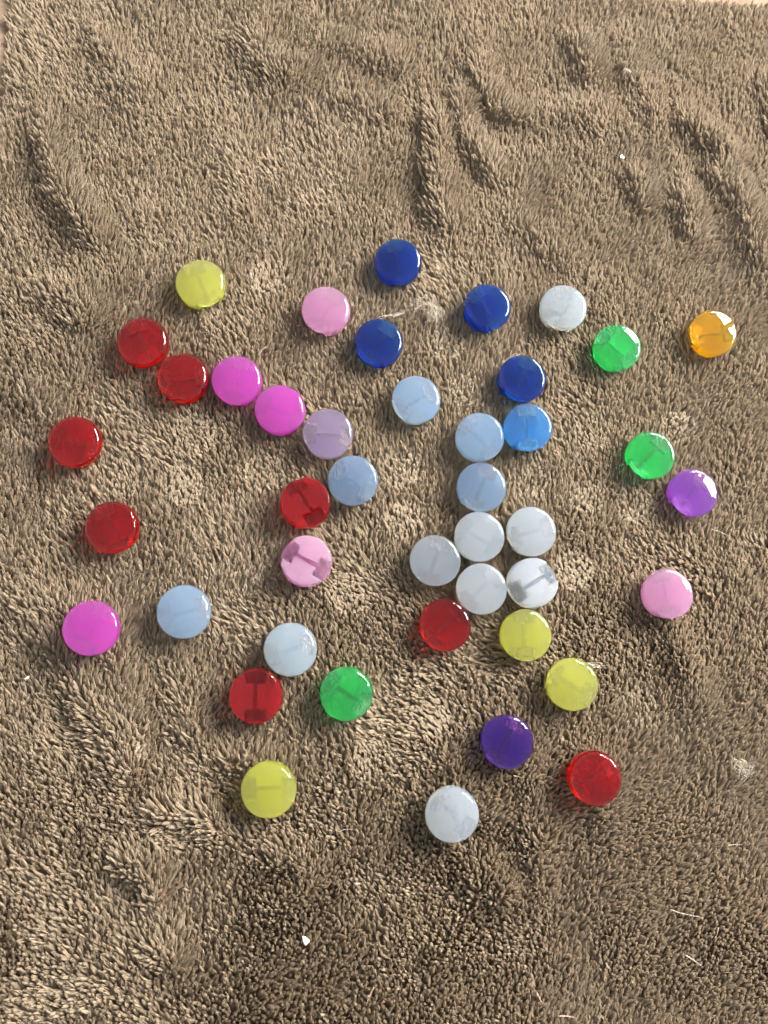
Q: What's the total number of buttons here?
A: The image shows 43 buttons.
